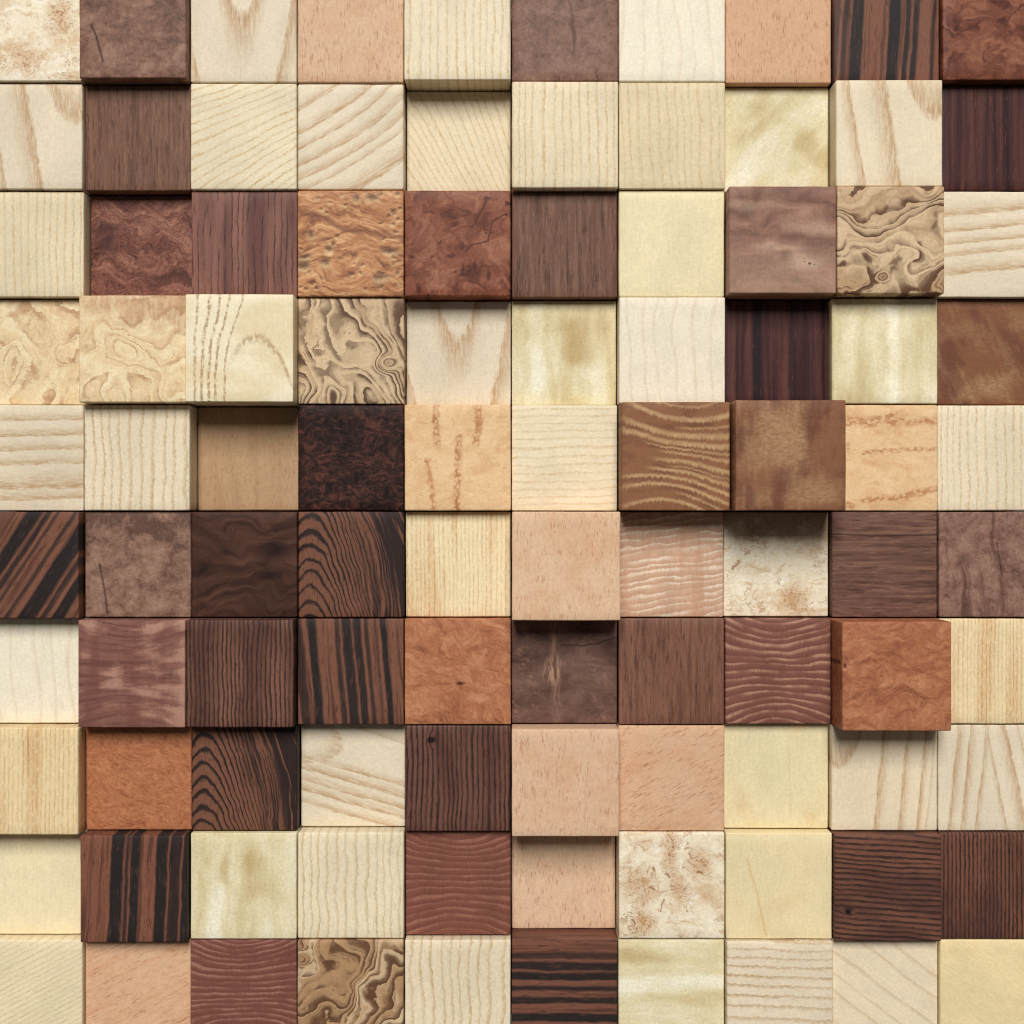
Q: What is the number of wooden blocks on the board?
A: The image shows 100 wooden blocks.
